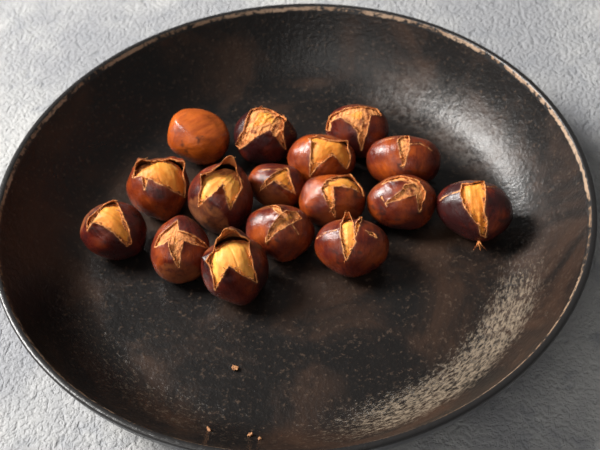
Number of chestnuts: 16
